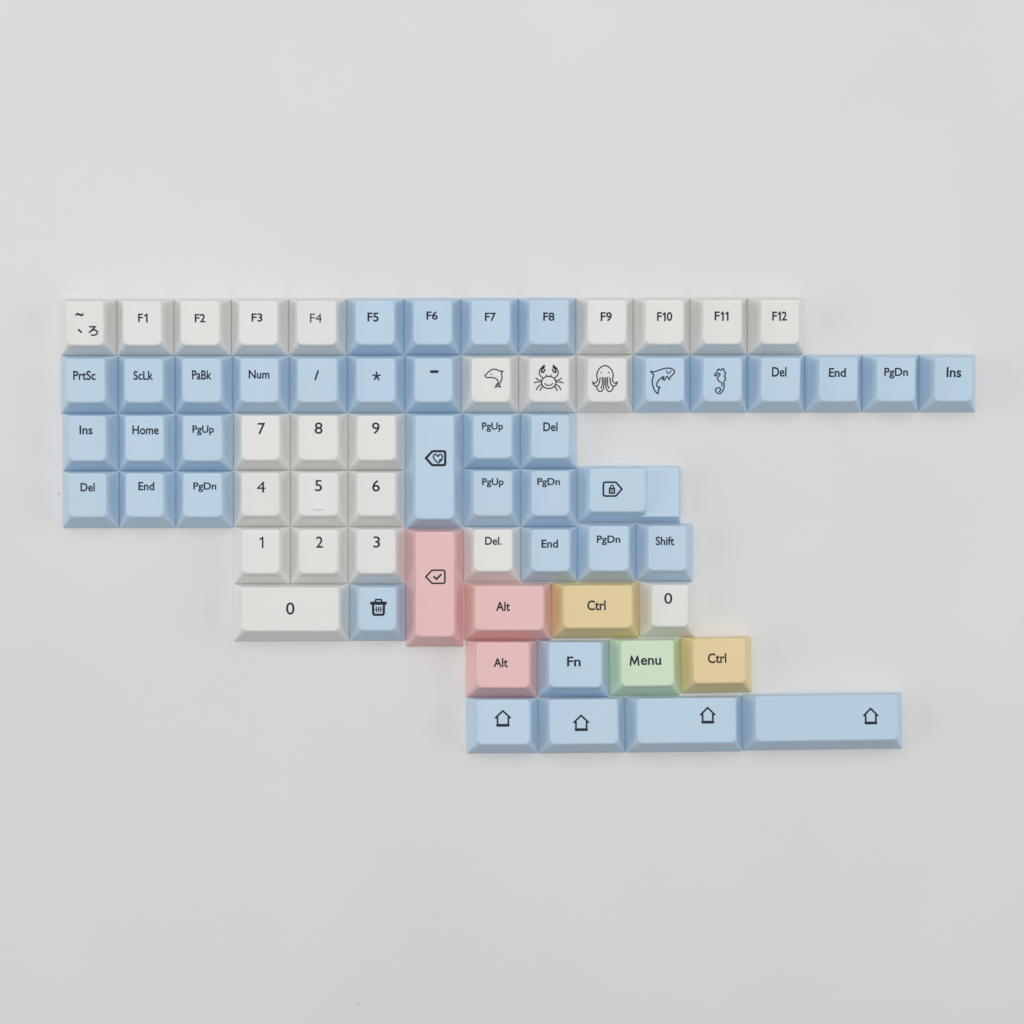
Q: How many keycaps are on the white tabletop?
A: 68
